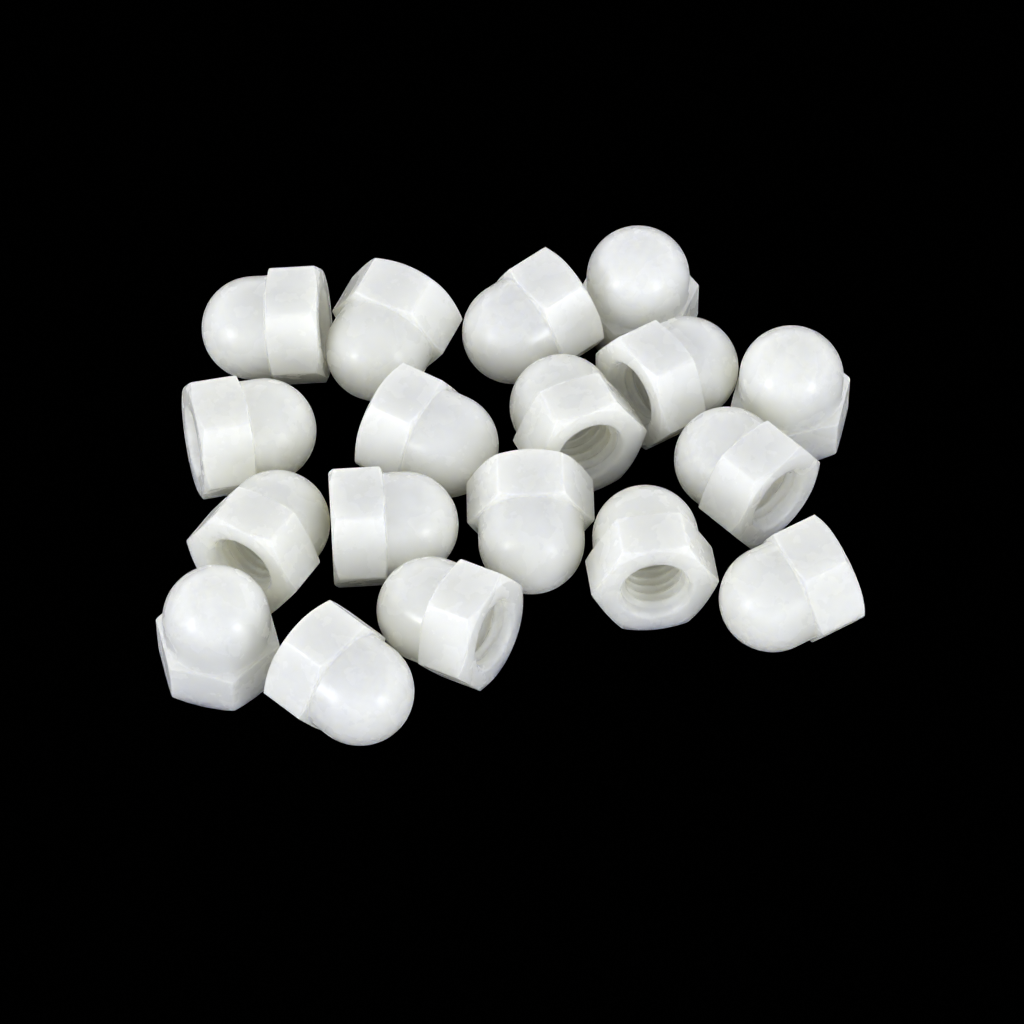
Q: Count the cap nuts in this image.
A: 18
